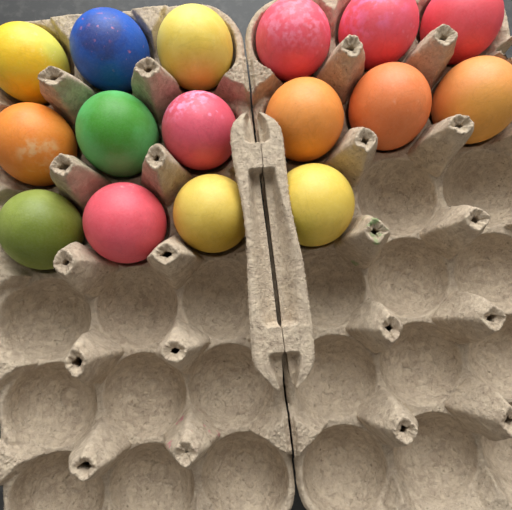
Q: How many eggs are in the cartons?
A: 16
